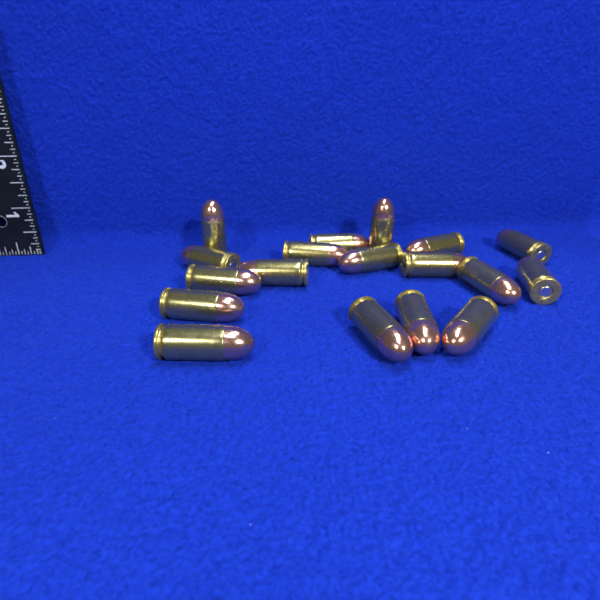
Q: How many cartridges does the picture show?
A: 18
